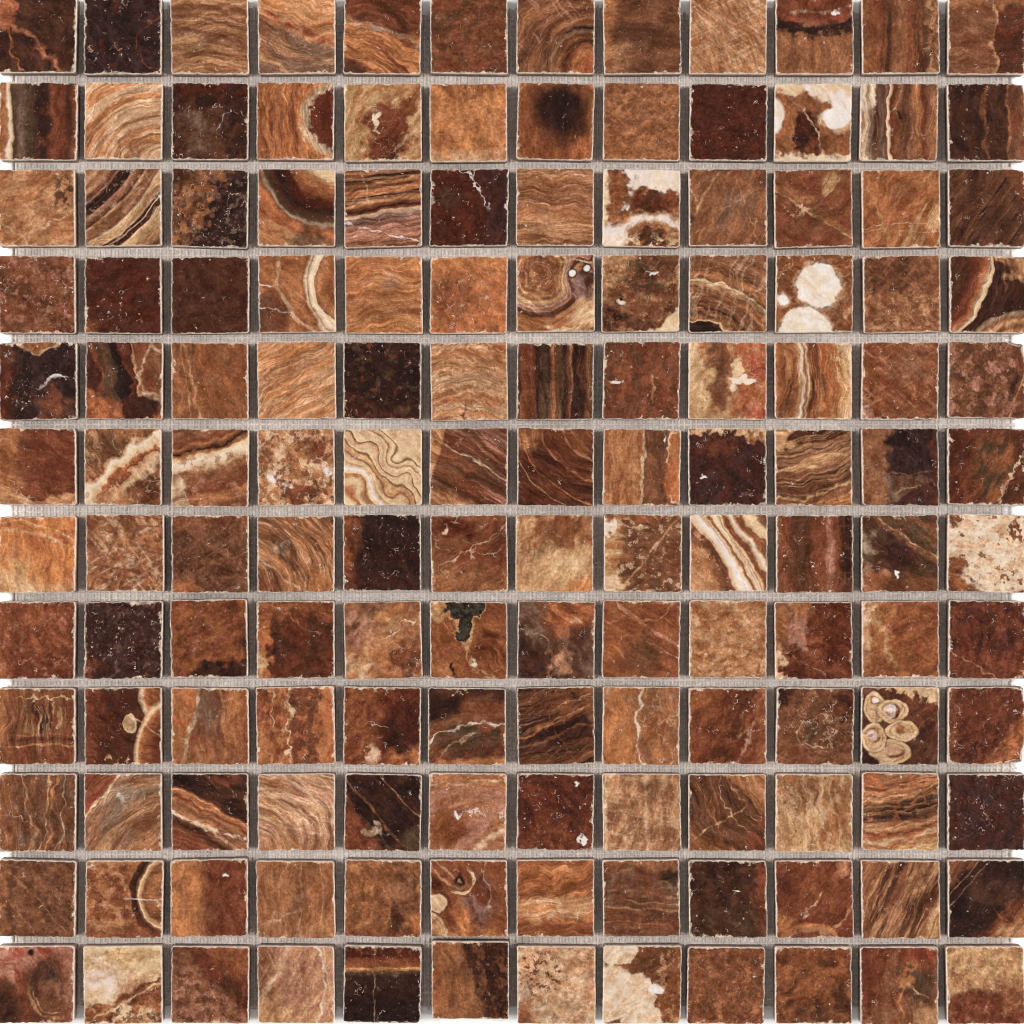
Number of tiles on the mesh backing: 144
